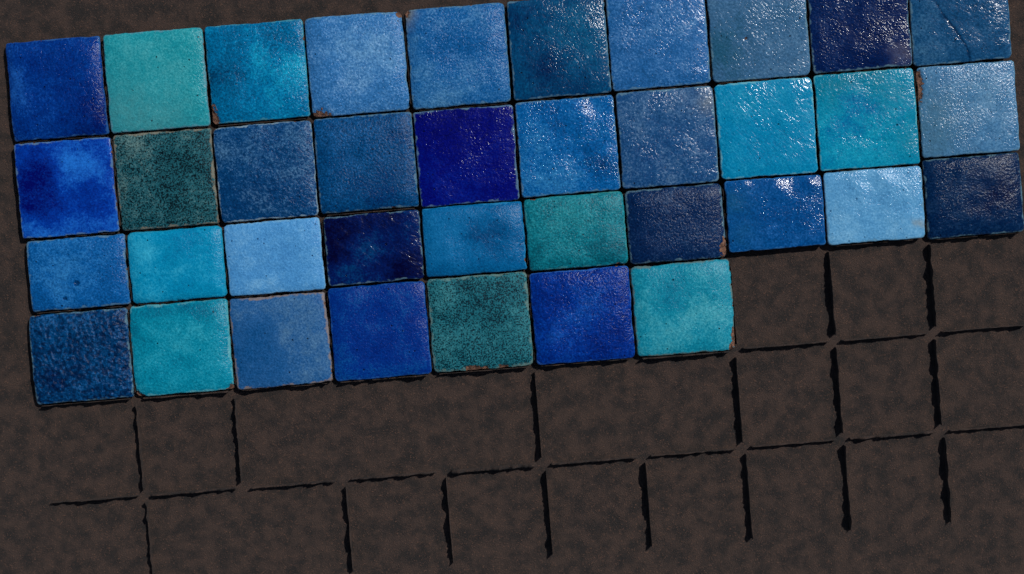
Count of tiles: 37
